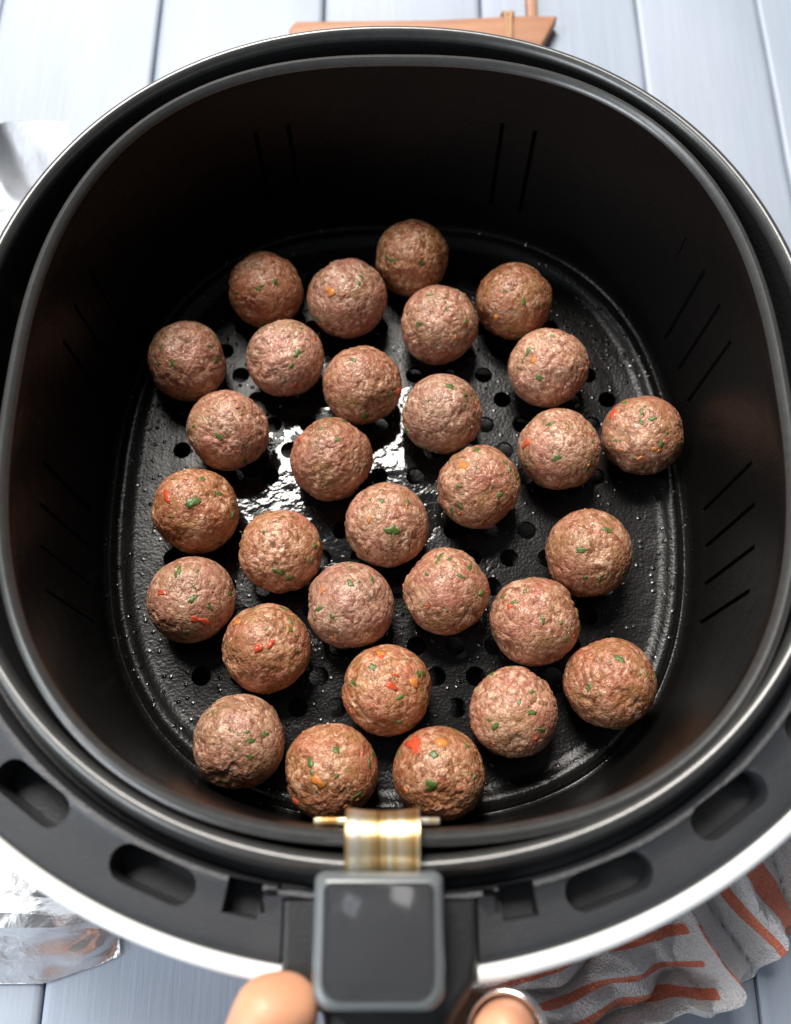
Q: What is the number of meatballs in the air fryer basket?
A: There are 30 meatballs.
